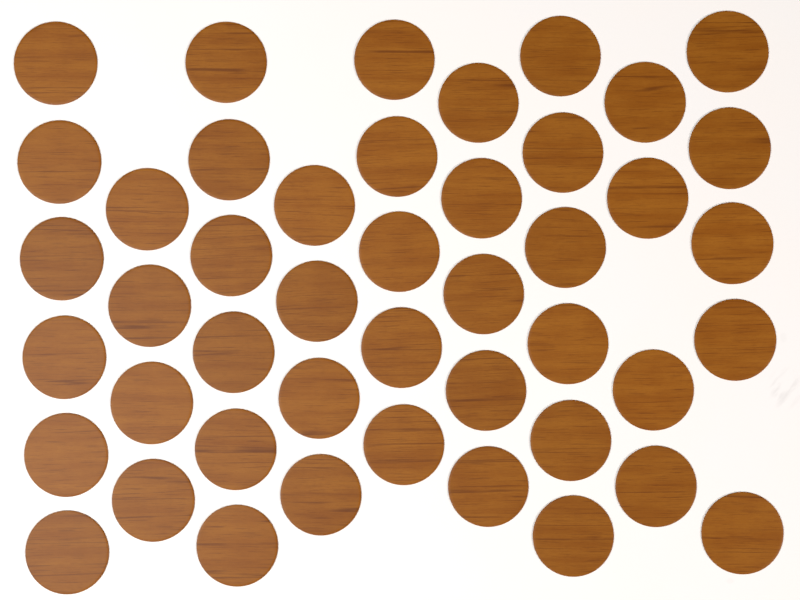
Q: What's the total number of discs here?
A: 45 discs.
